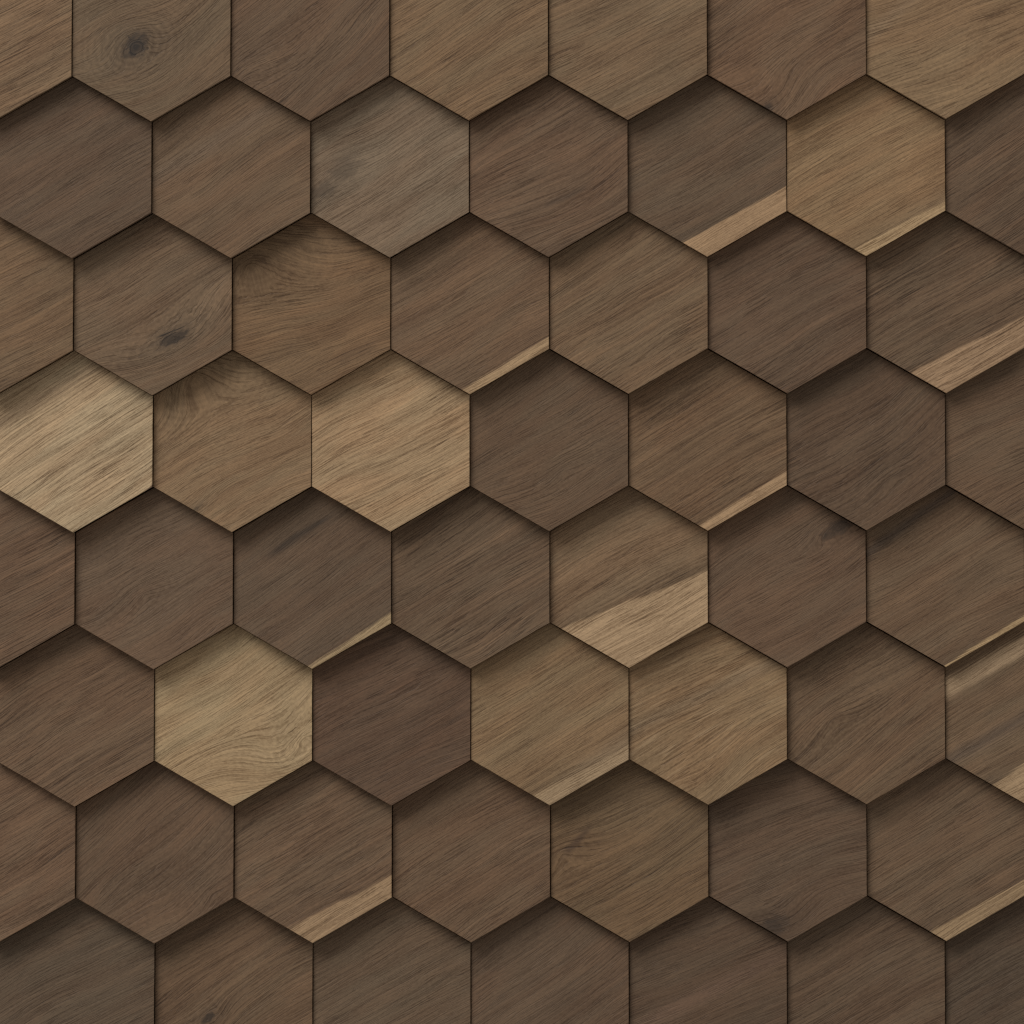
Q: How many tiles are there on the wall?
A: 56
